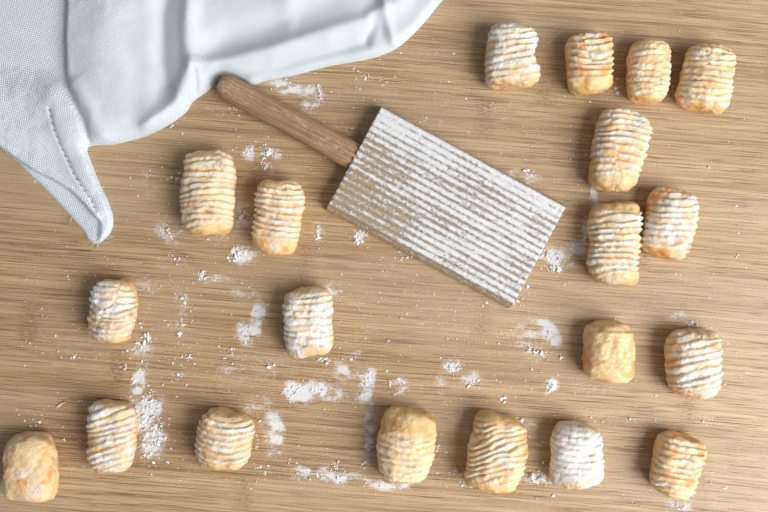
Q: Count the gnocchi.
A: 20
